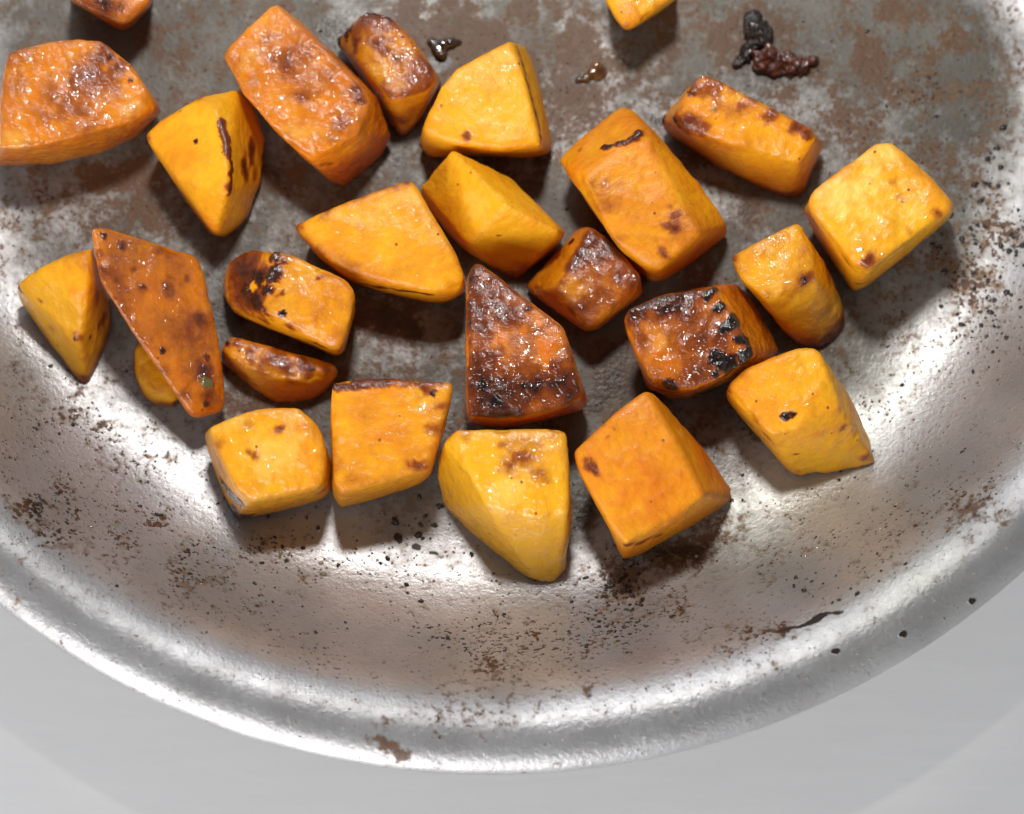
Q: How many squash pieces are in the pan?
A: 26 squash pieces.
